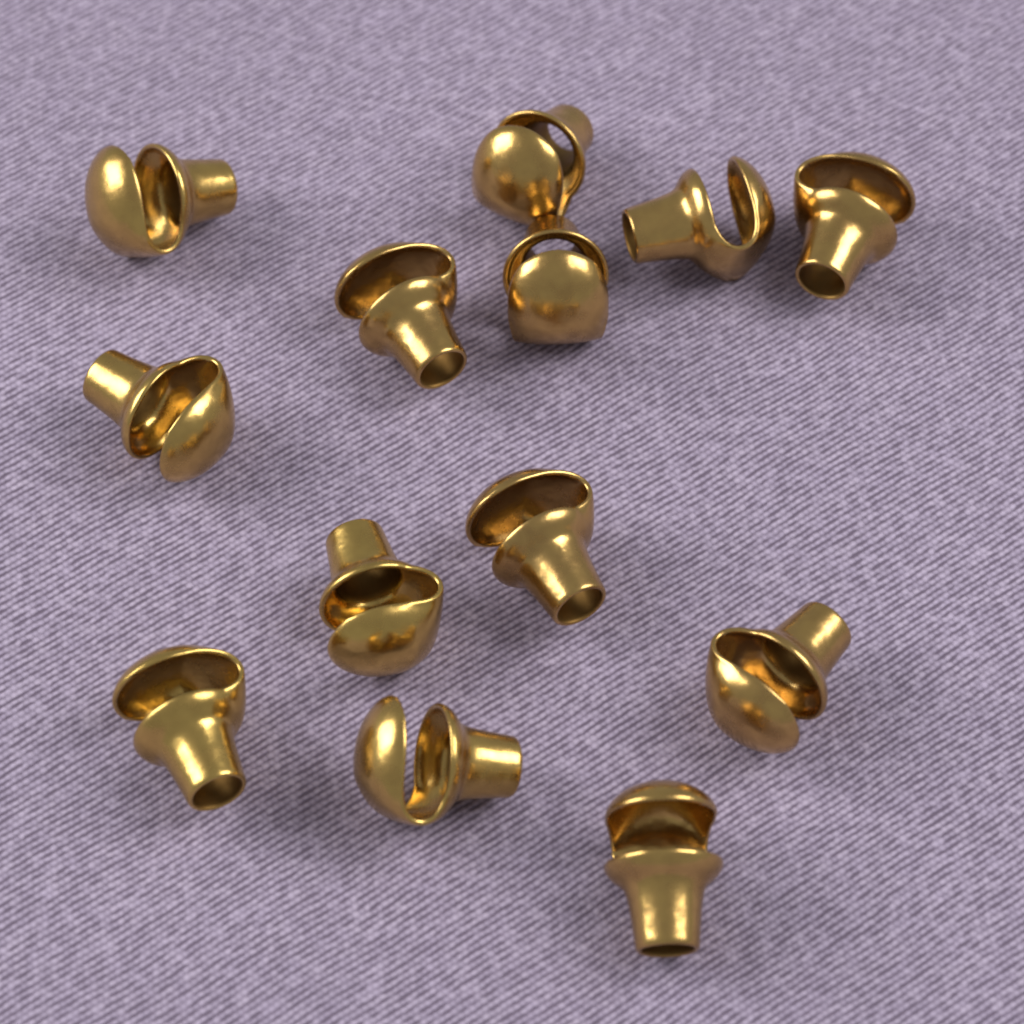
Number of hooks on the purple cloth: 13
